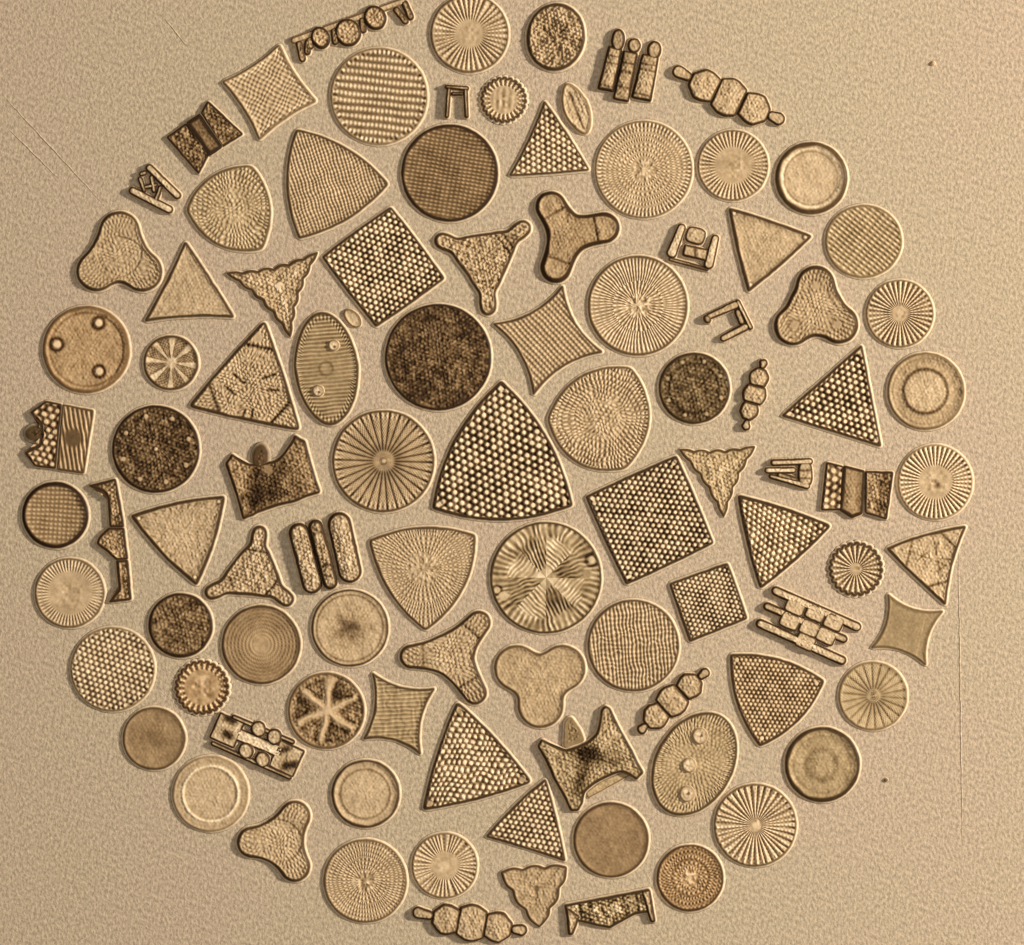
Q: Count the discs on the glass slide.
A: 39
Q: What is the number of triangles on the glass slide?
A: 19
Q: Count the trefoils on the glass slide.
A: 8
